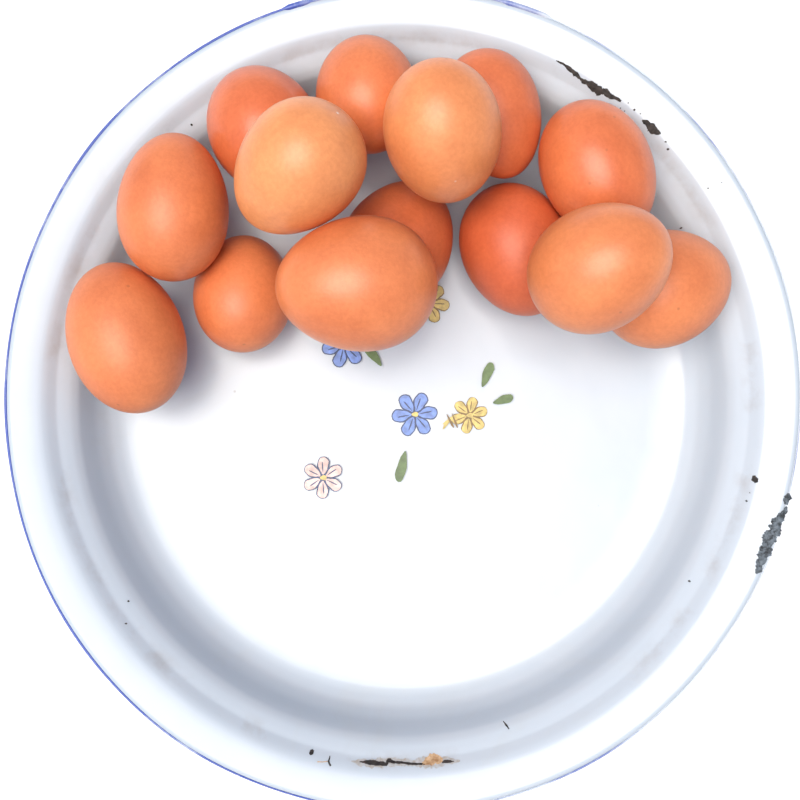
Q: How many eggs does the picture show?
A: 14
